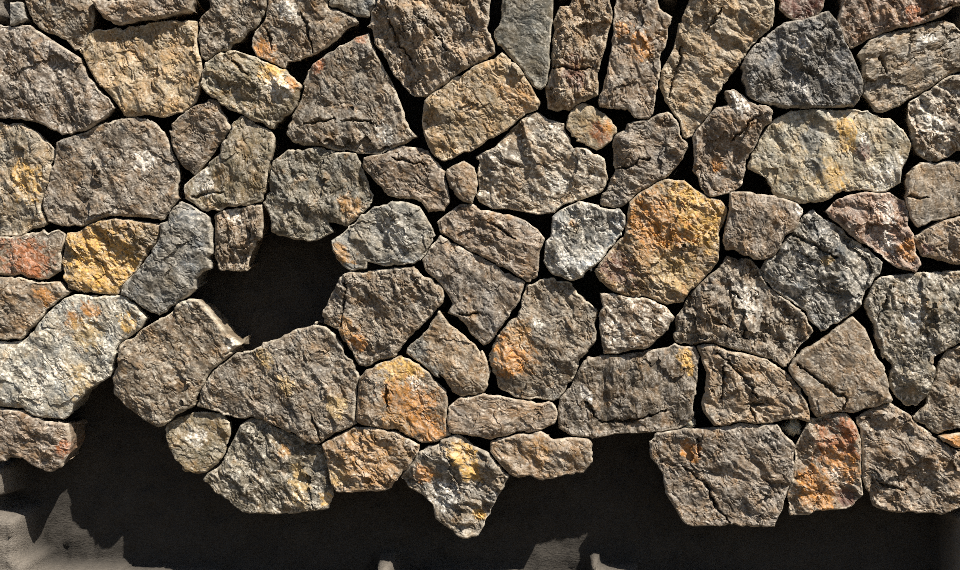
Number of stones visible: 73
